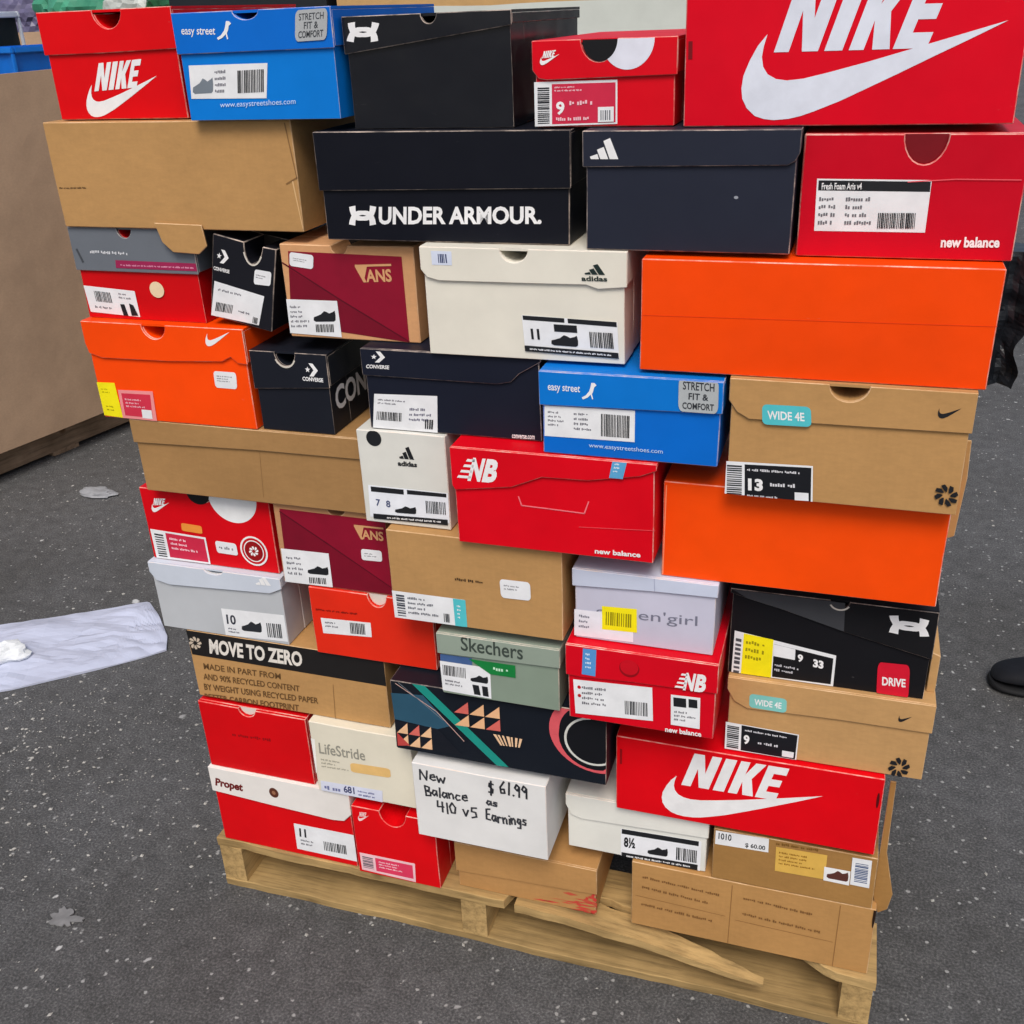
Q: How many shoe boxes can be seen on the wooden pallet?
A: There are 45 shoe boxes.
